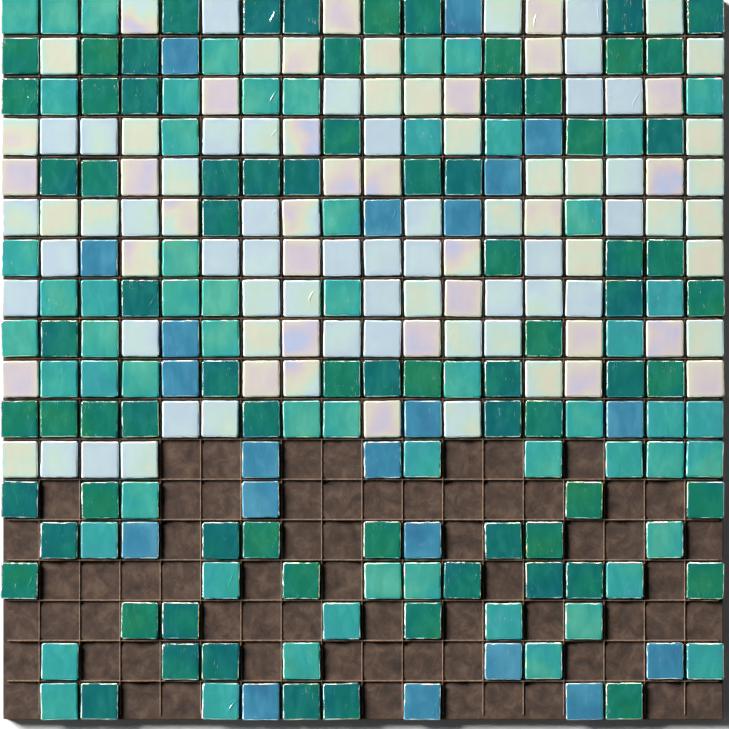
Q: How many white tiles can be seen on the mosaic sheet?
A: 101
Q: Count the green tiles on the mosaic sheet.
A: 77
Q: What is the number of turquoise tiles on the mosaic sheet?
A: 59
